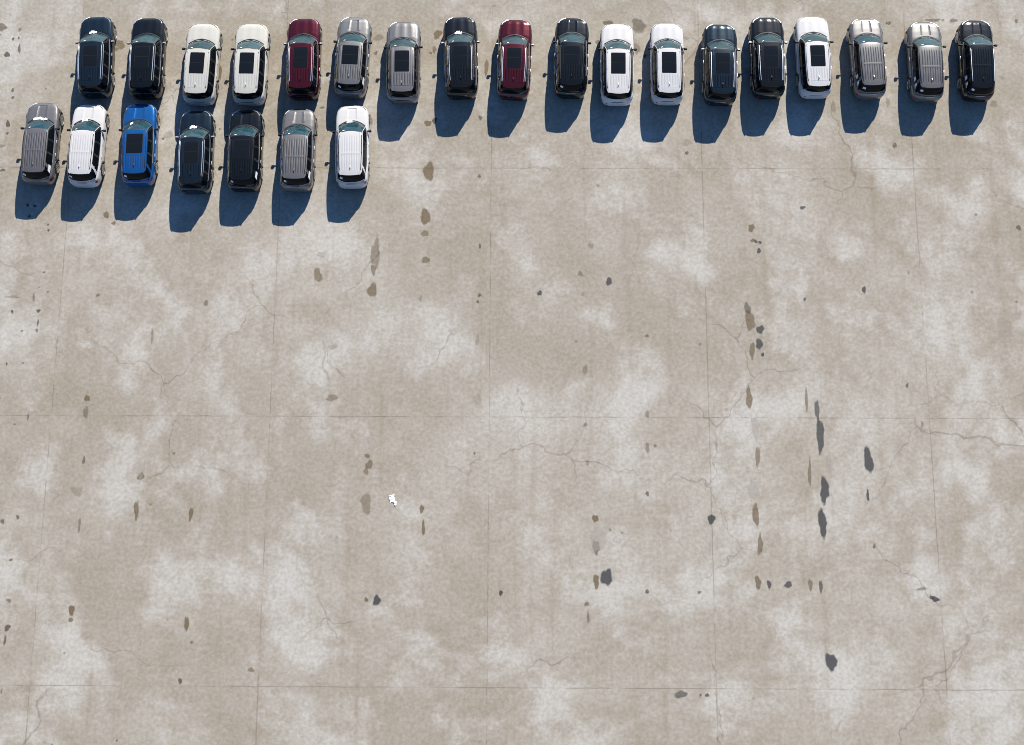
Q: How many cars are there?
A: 25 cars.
